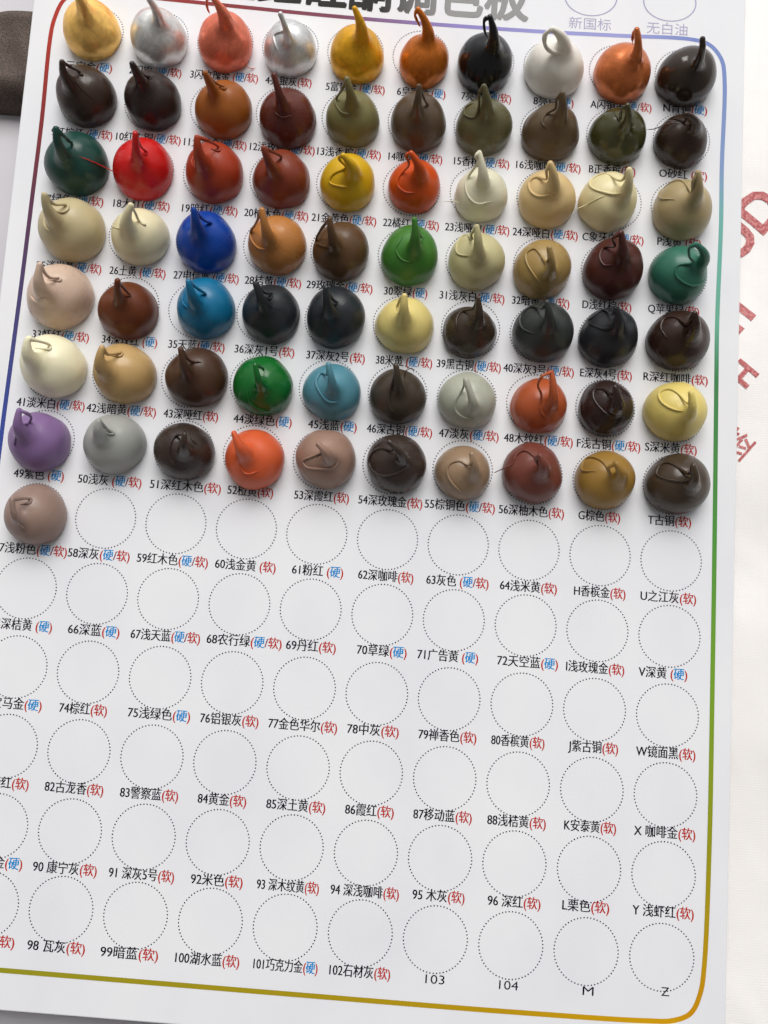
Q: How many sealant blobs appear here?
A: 71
